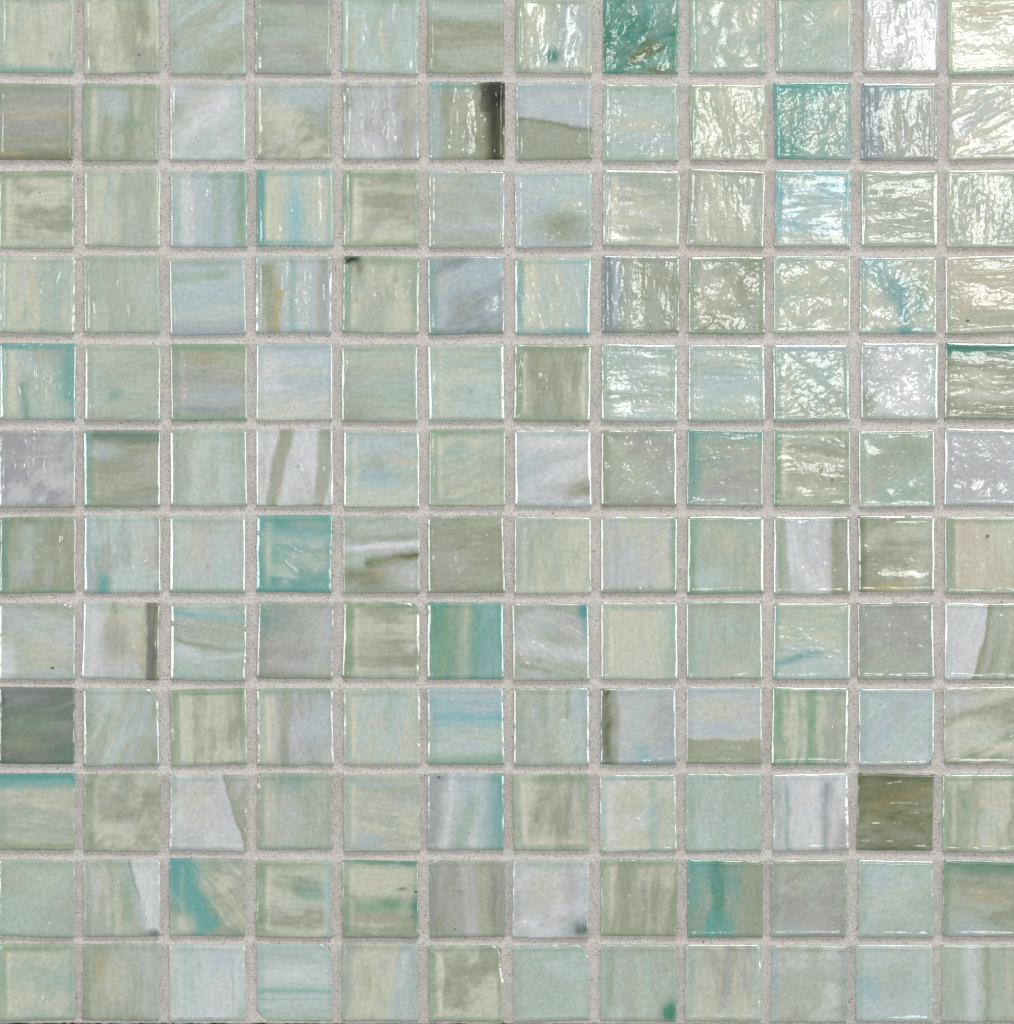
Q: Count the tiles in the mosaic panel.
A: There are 144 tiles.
